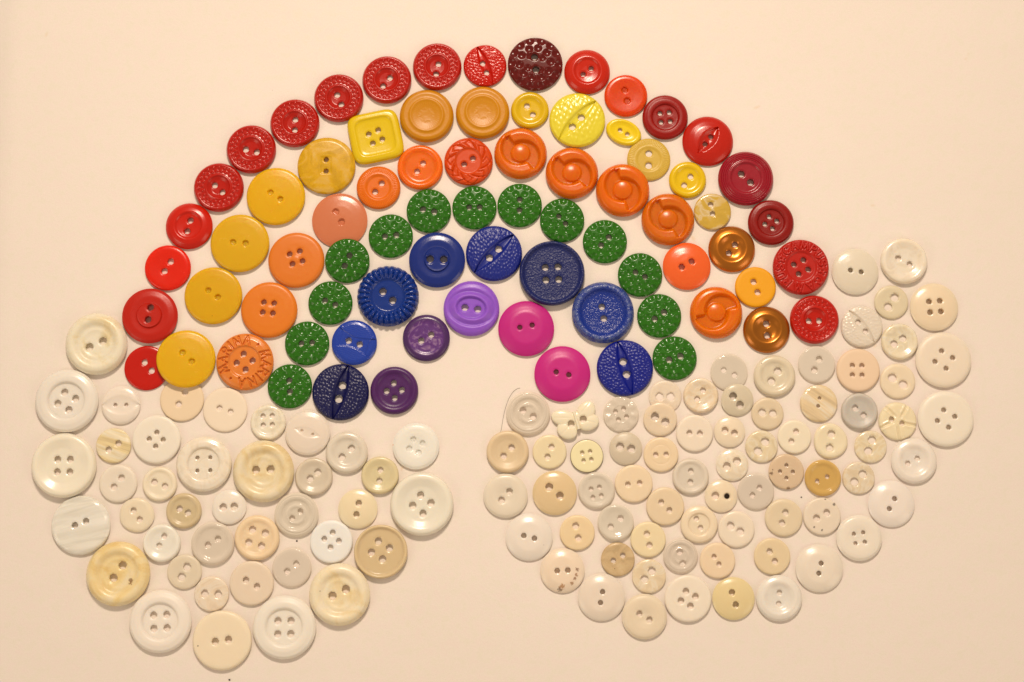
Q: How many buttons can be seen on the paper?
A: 185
